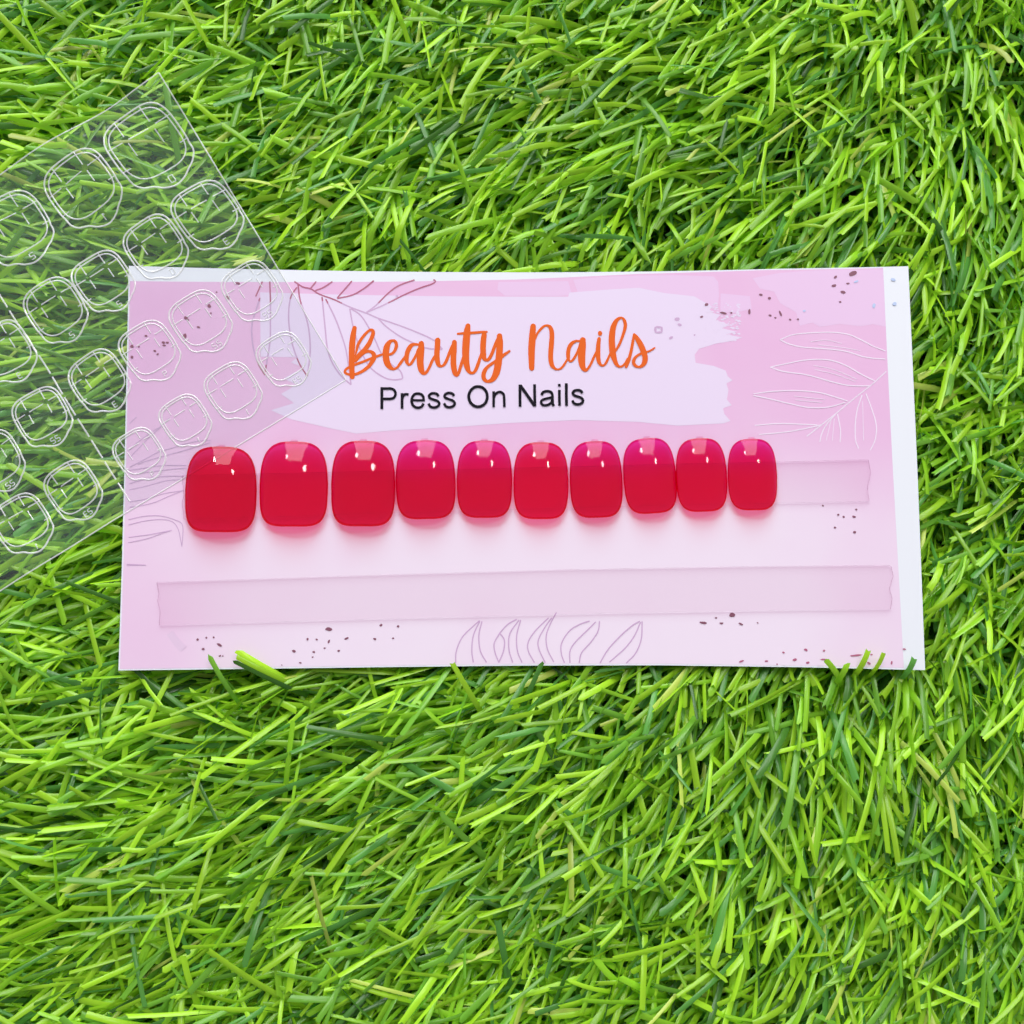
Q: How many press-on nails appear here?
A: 10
